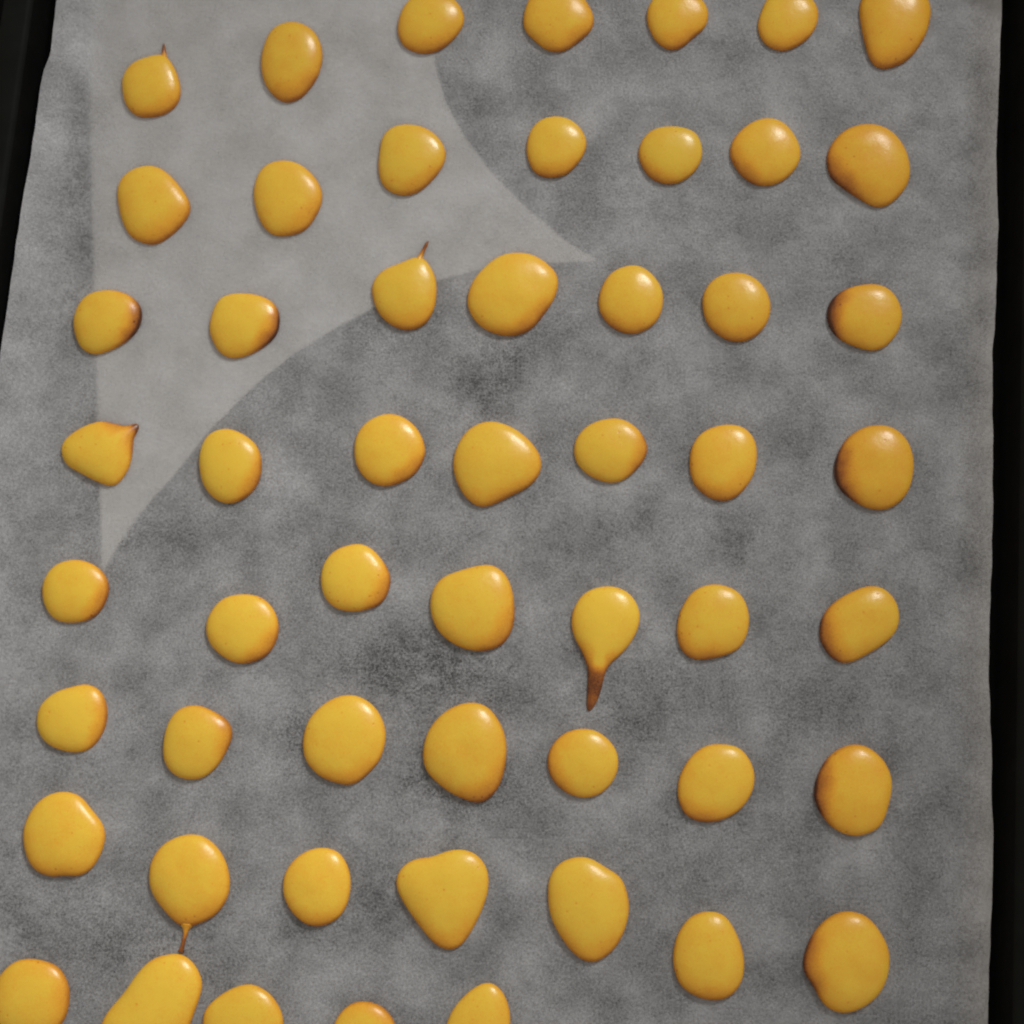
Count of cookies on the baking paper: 54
